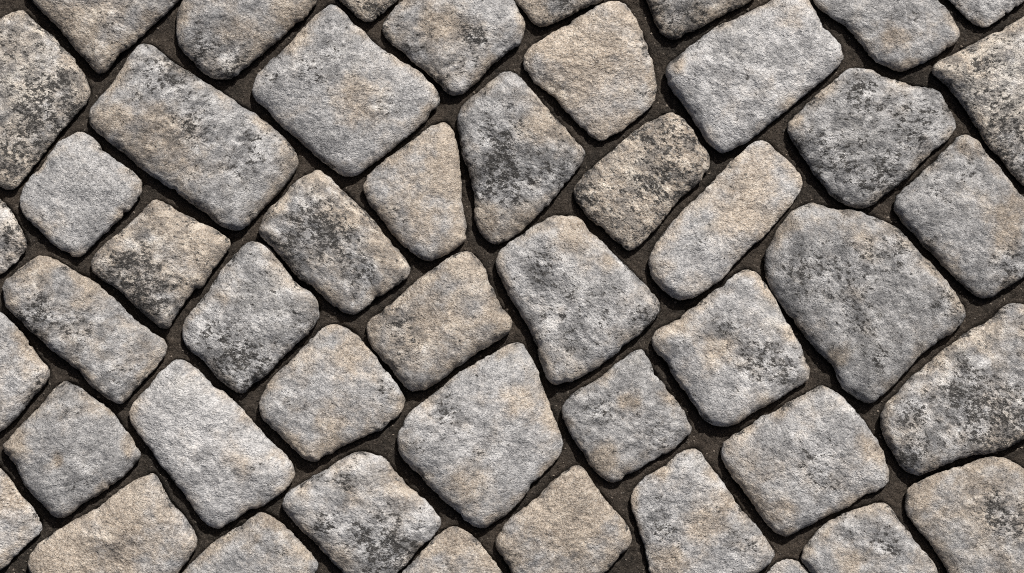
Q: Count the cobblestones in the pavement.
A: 48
